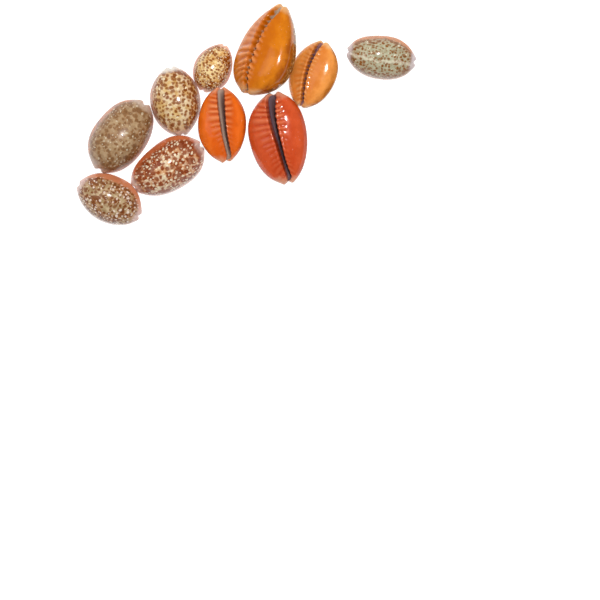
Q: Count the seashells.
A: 10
